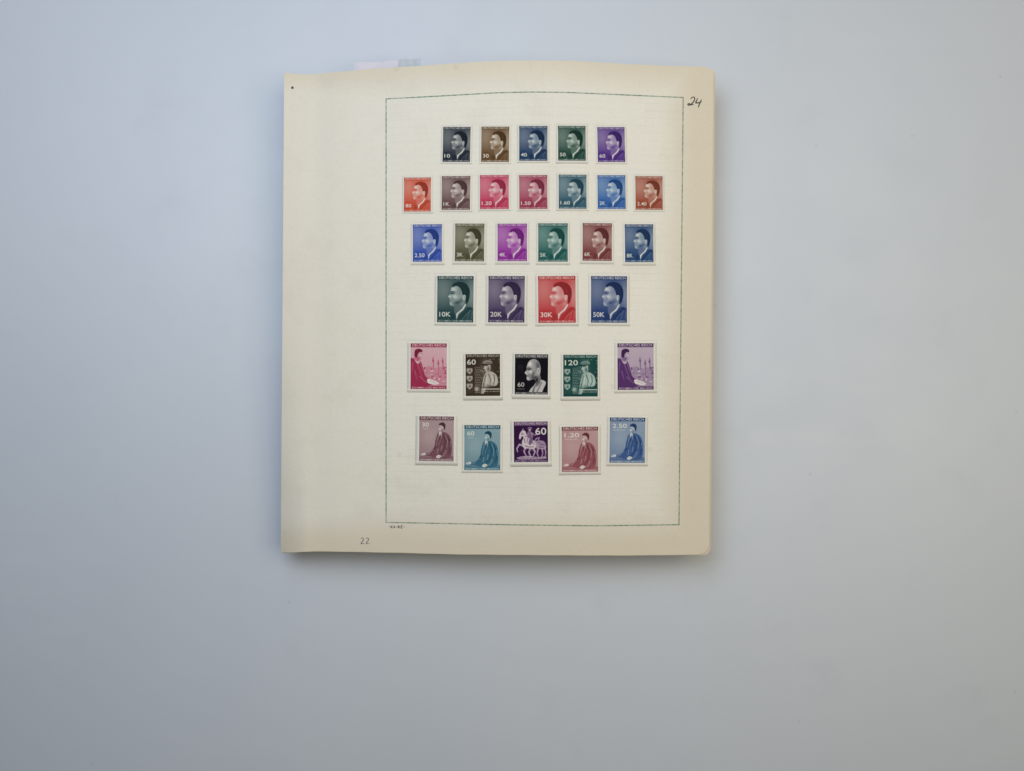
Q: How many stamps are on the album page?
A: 32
